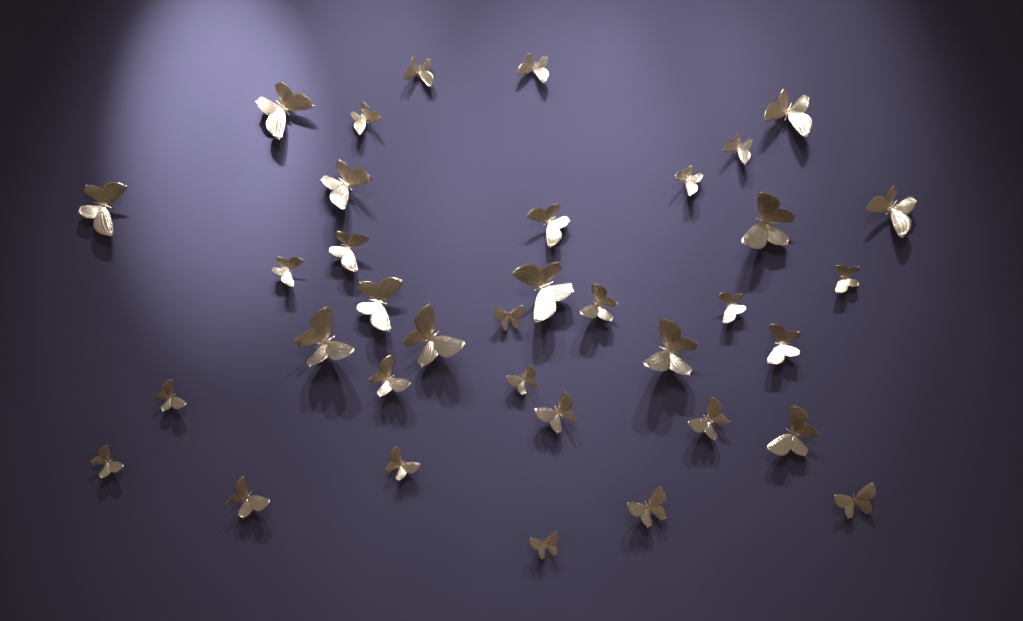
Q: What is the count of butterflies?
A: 36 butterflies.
